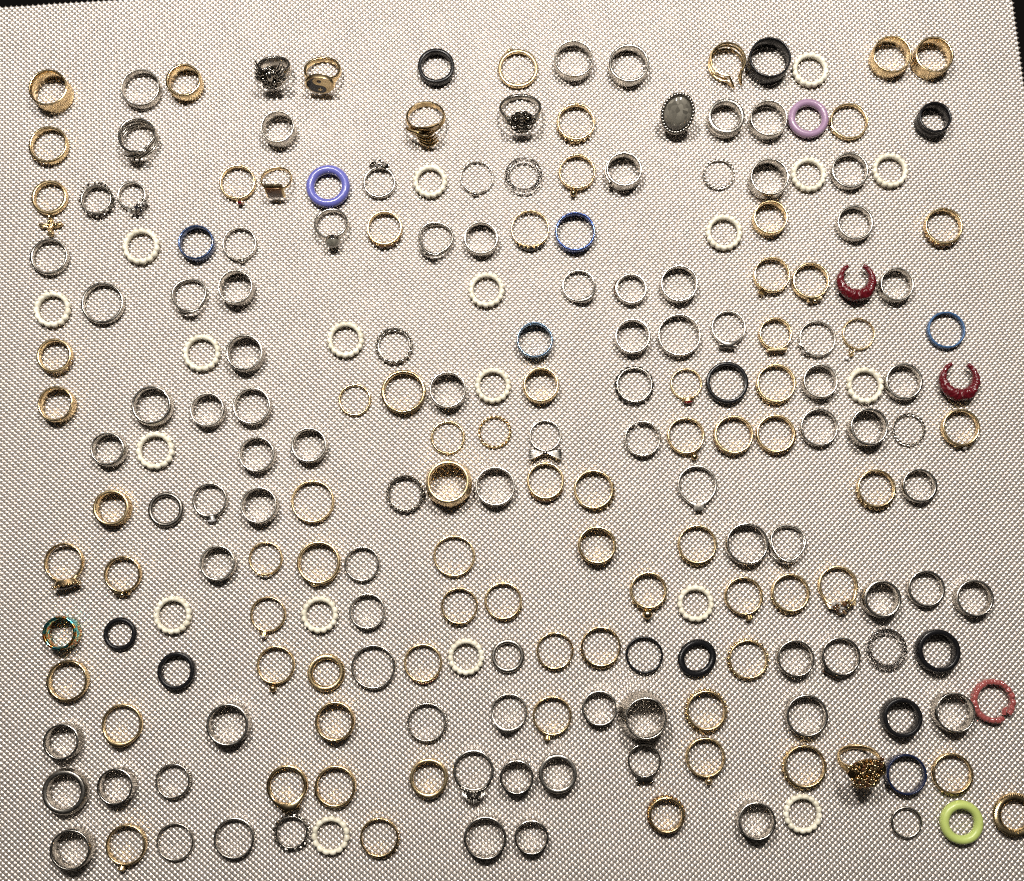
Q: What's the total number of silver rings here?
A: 94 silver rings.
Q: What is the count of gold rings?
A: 78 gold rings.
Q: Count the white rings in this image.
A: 19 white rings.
